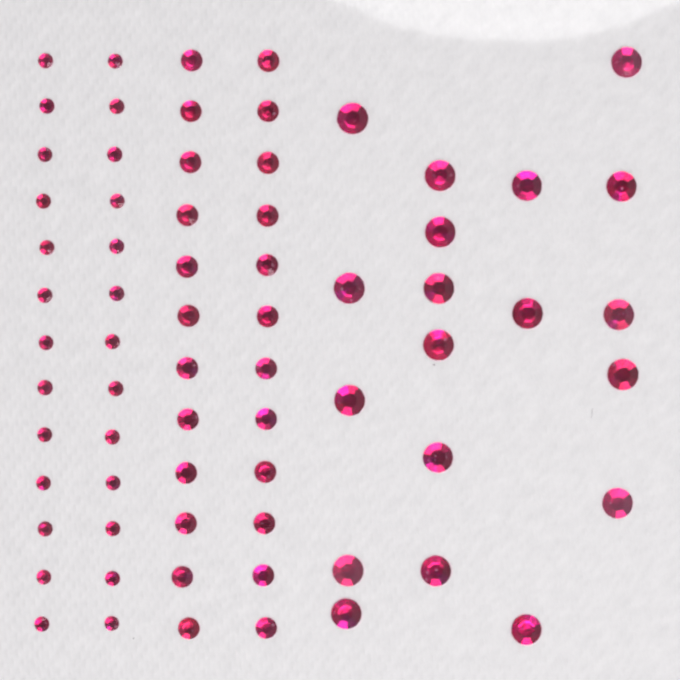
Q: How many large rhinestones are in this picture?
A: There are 19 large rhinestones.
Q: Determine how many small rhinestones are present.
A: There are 26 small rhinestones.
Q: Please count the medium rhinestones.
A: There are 24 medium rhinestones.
